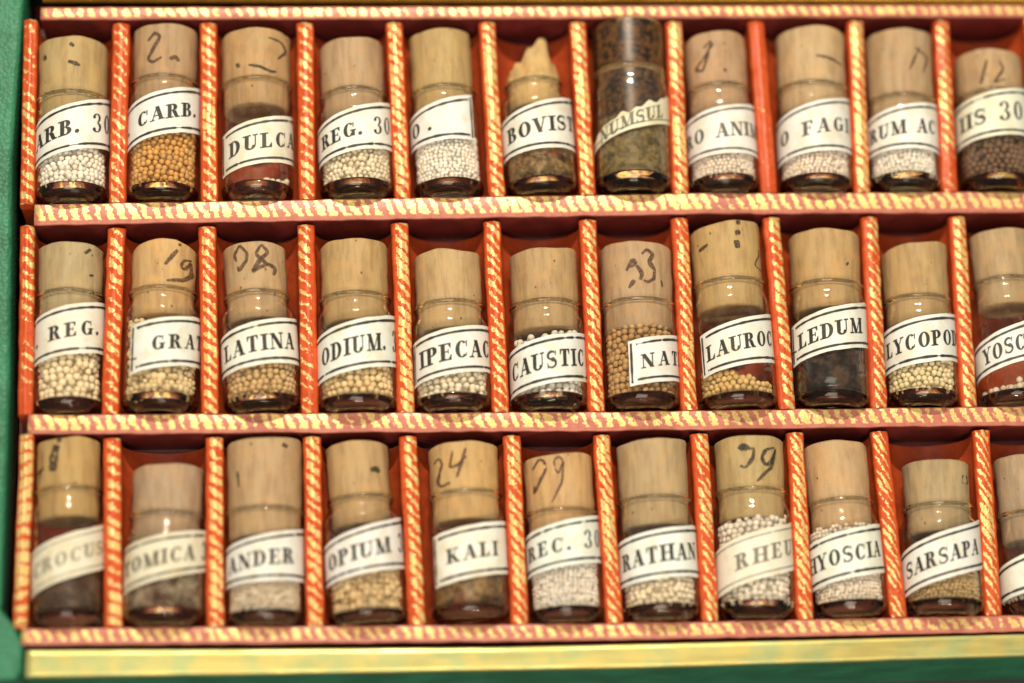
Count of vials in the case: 33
